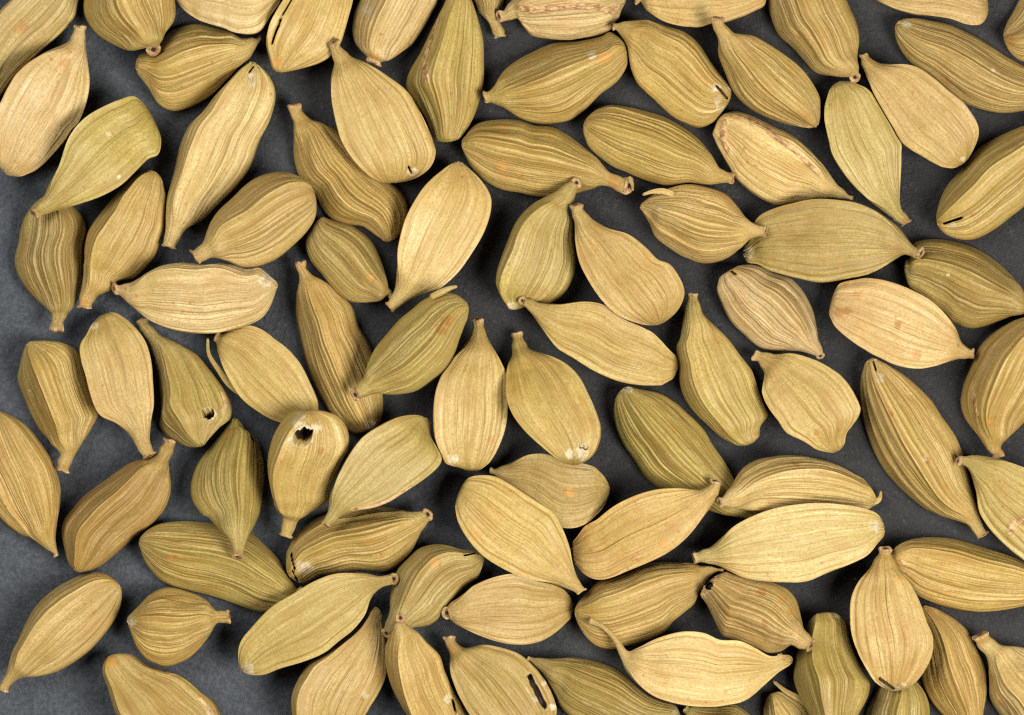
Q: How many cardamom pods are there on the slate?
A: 89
